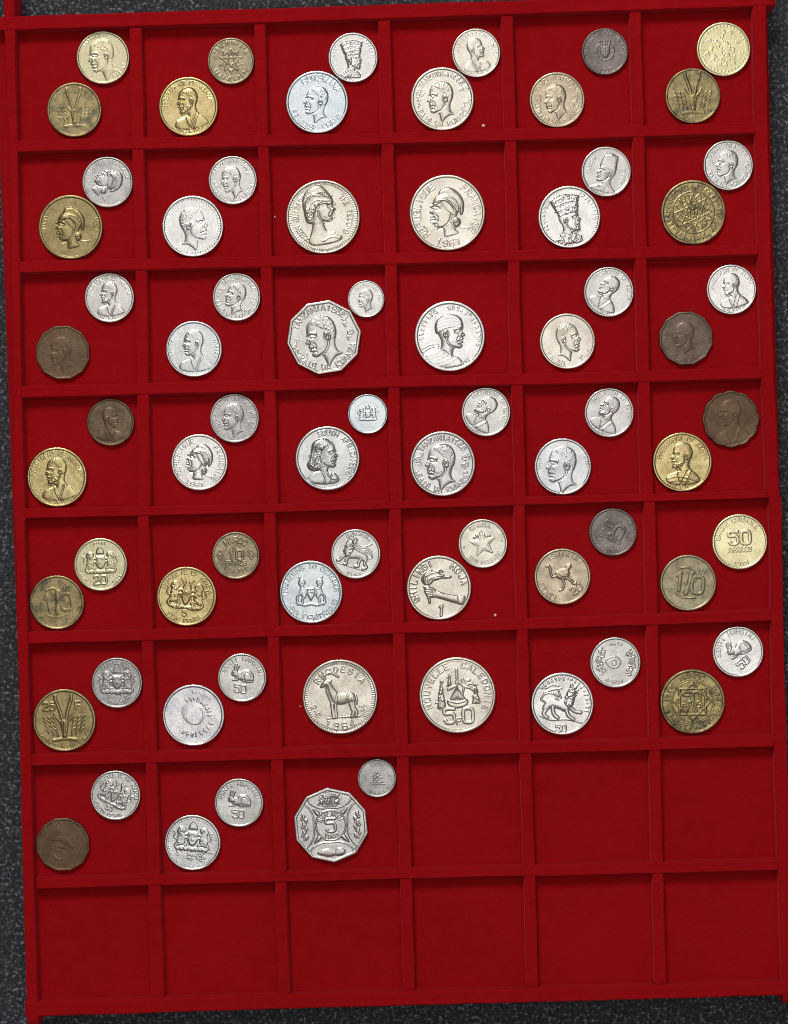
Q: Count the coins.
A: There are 73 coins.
